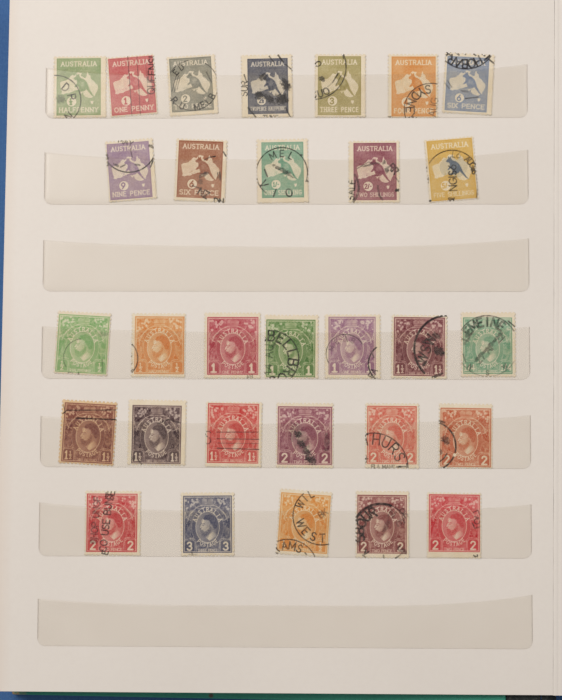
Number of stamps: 30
